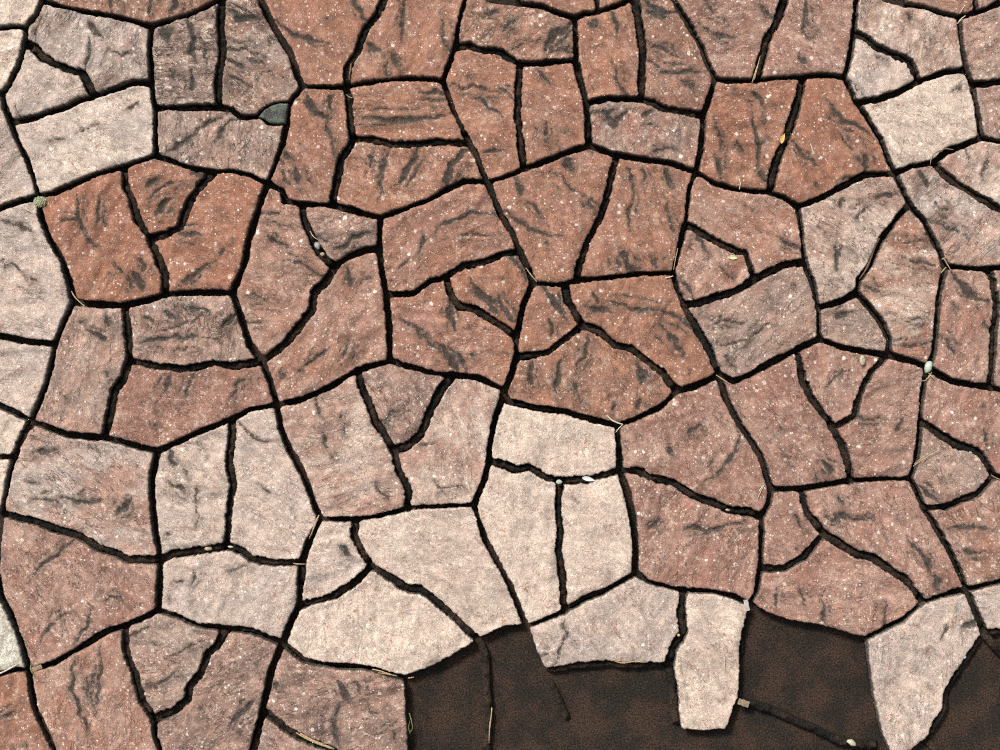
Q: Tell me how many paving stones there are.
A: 101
